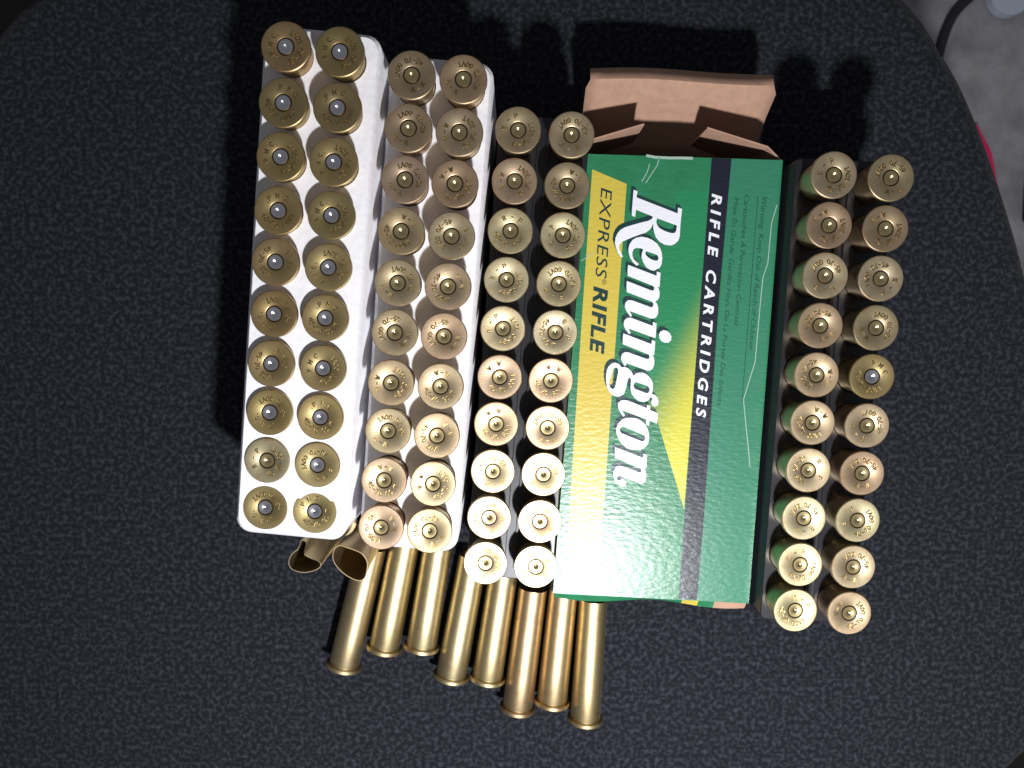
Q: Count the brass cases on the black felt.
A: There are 90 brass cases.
